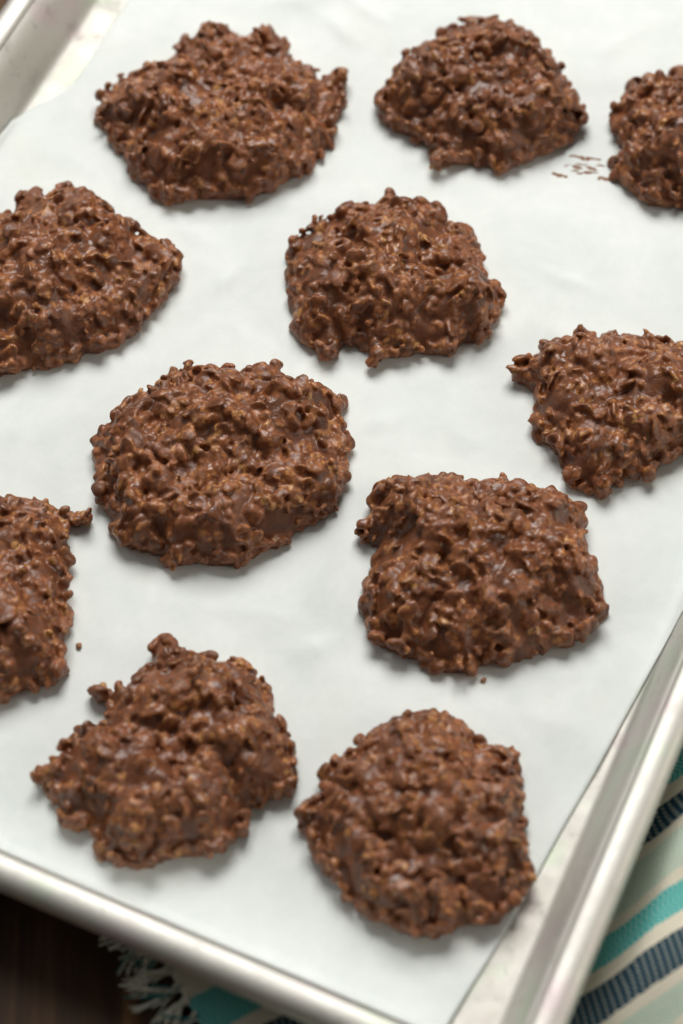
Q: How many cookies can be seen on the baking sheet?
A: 11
